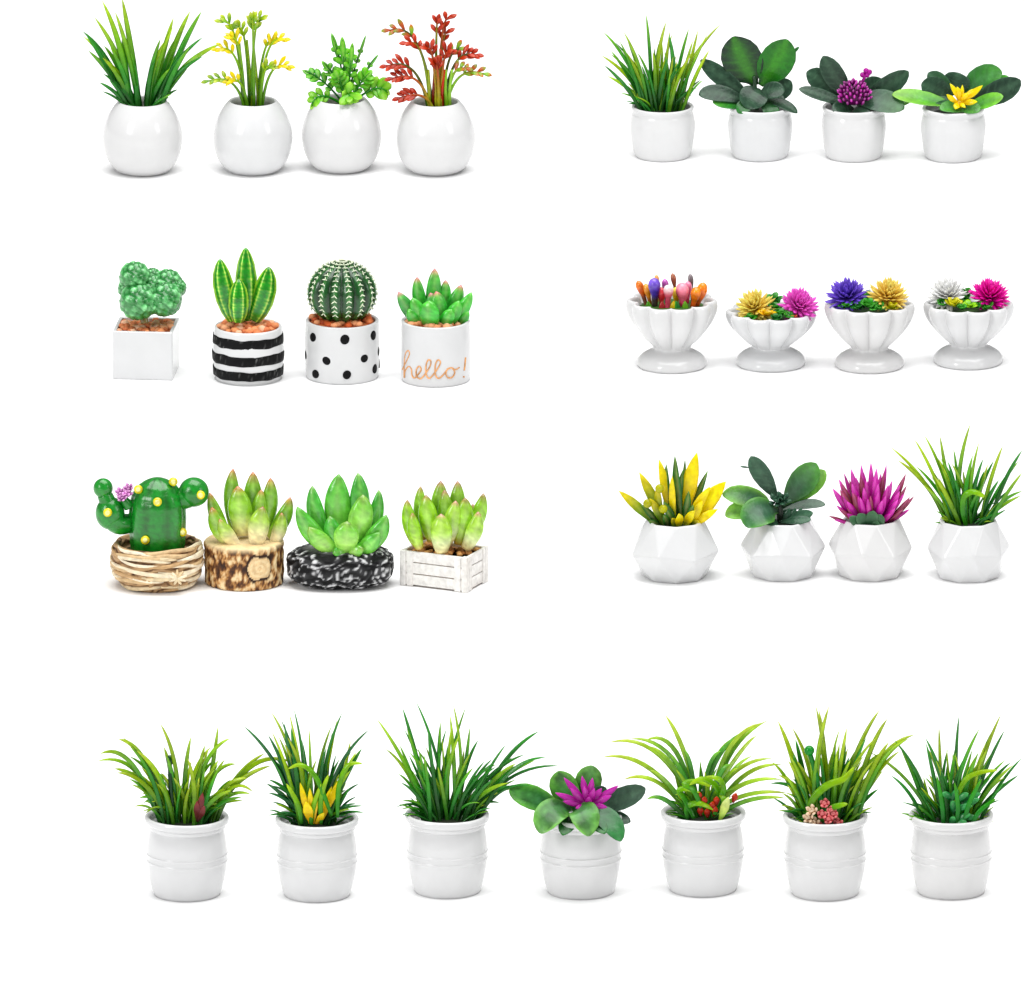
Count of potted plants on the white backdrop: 31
